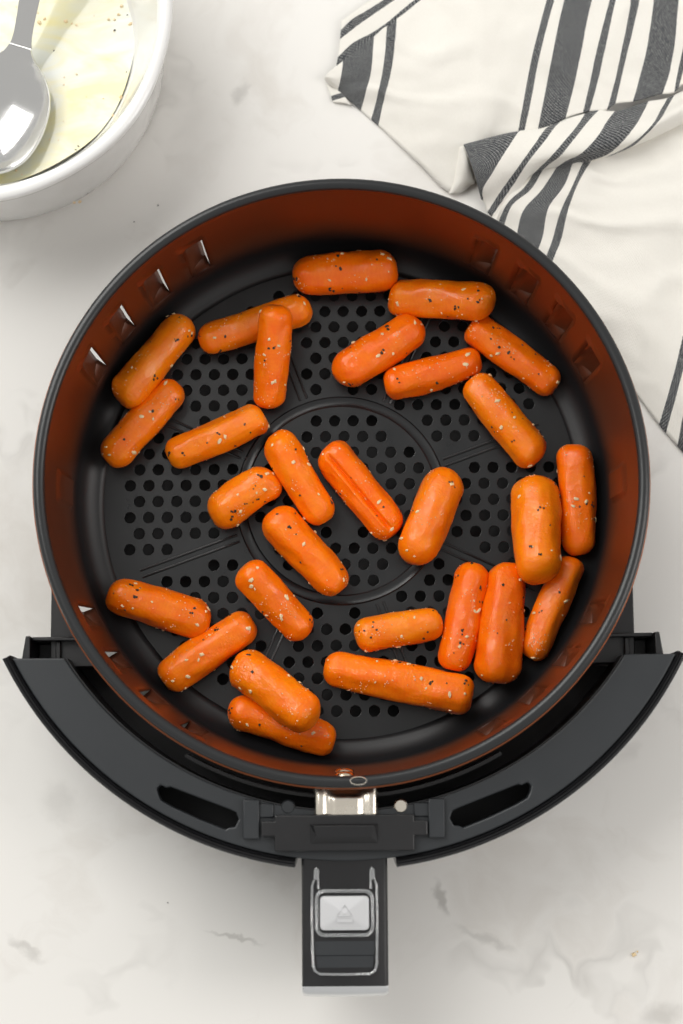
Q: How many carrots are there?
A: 28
